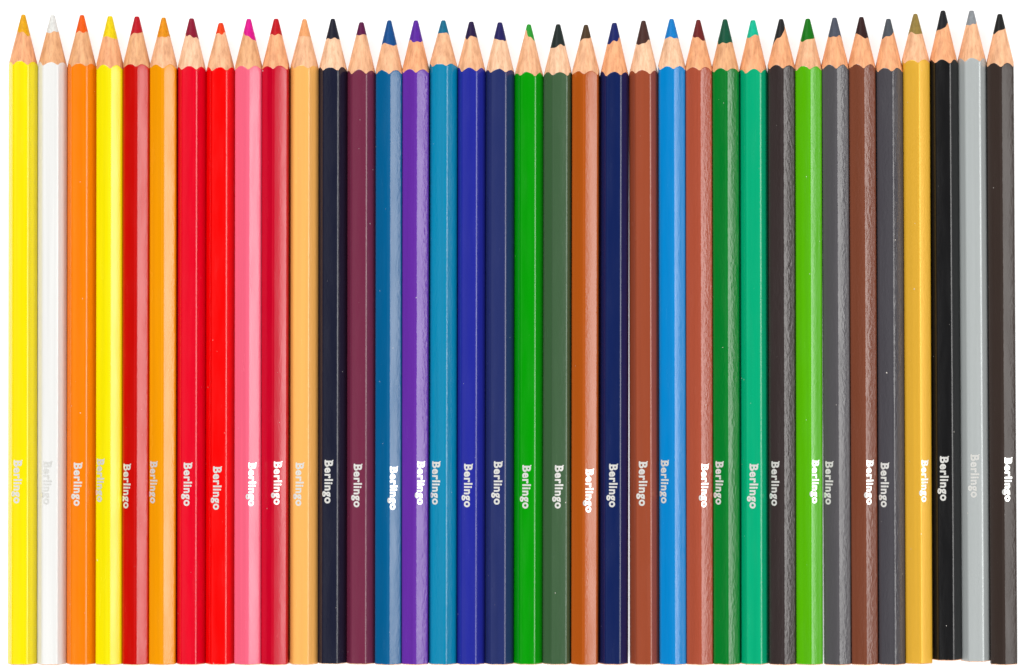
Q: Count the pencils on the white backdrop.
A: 36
